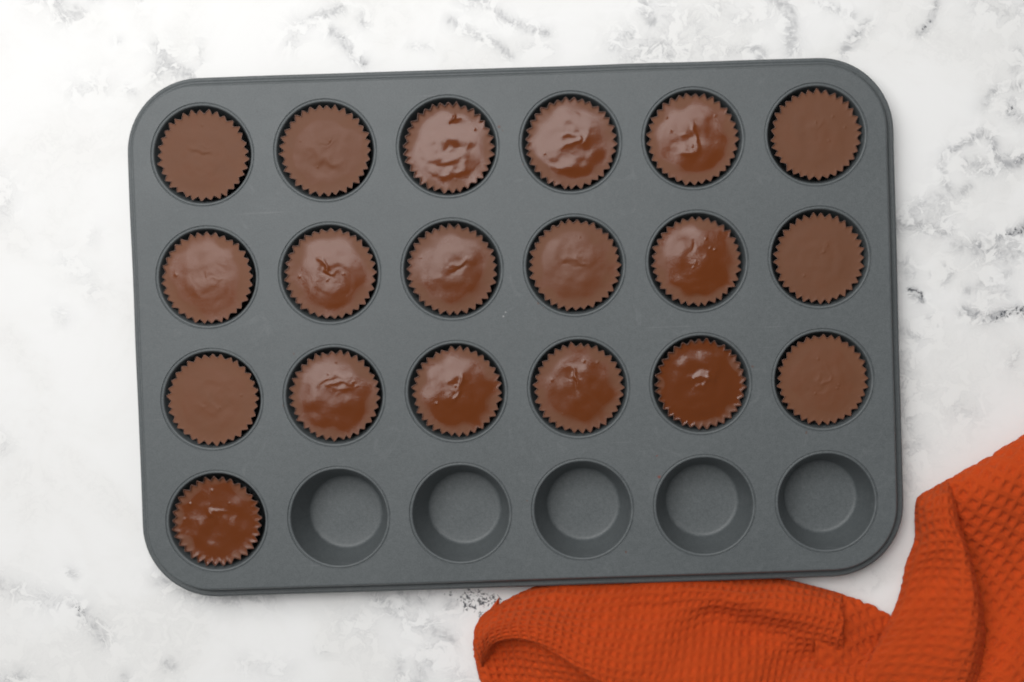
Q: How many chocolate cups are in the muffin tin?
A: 19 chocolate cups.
